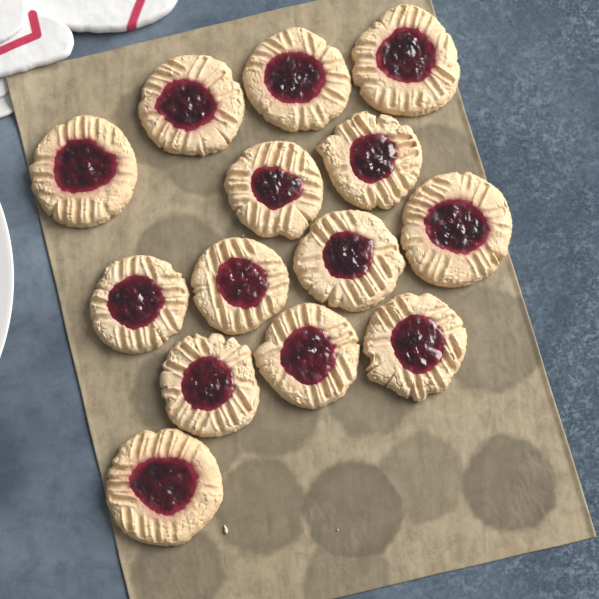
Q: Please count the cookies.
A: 14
